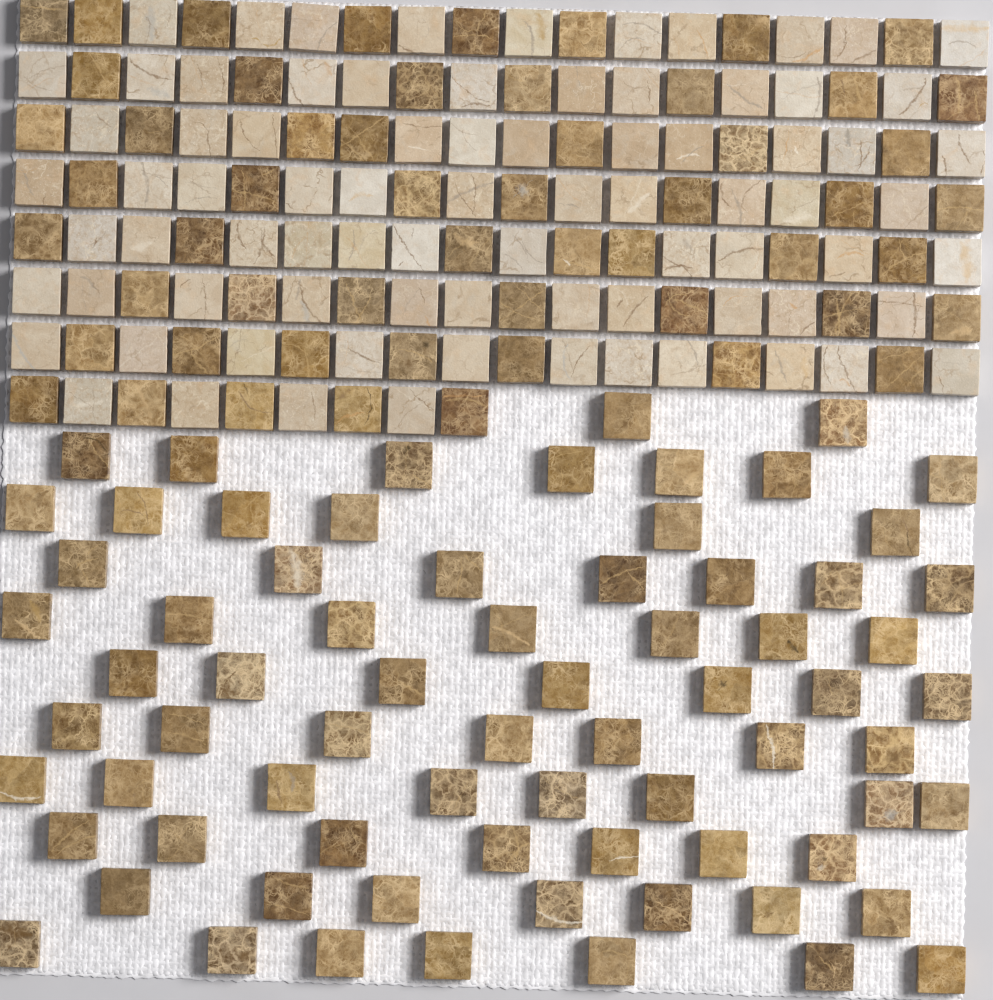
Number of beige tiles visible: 80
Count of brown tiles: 127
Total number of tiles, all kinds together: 207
